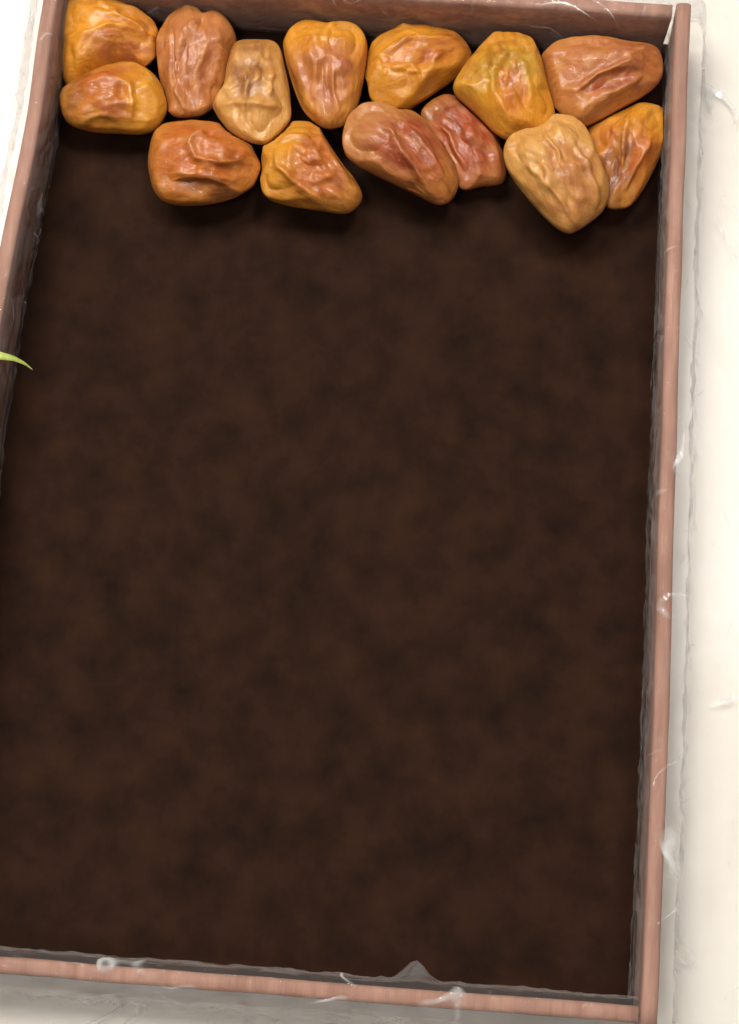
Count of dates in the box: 14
